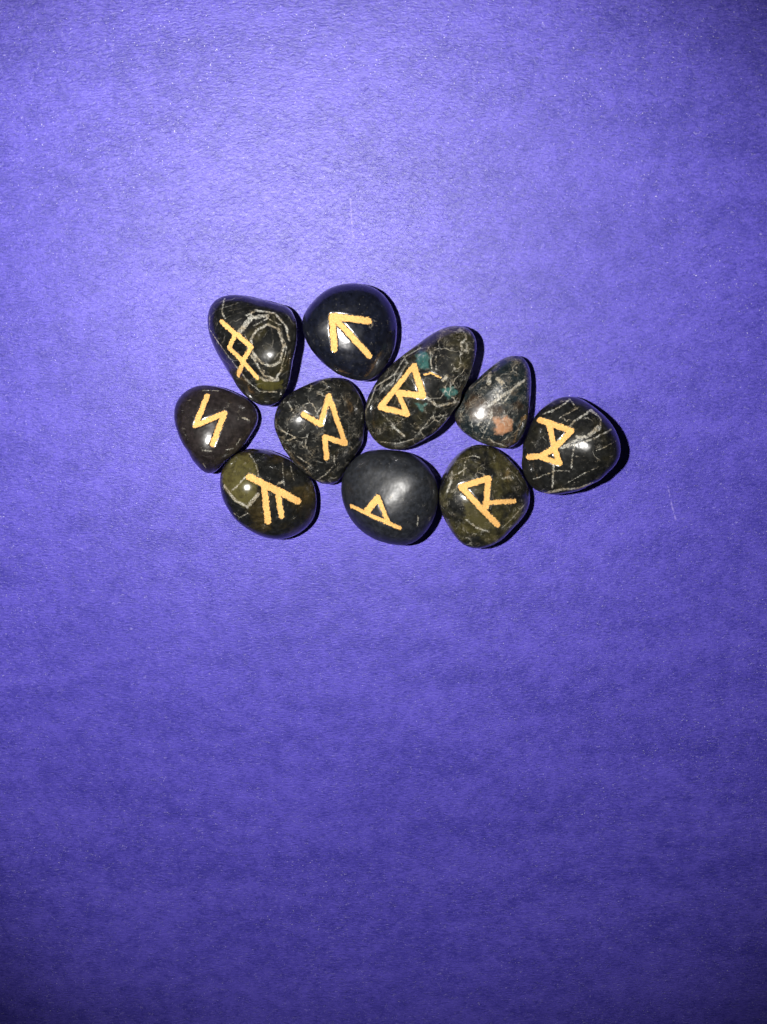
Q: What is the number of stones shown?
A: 10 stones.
